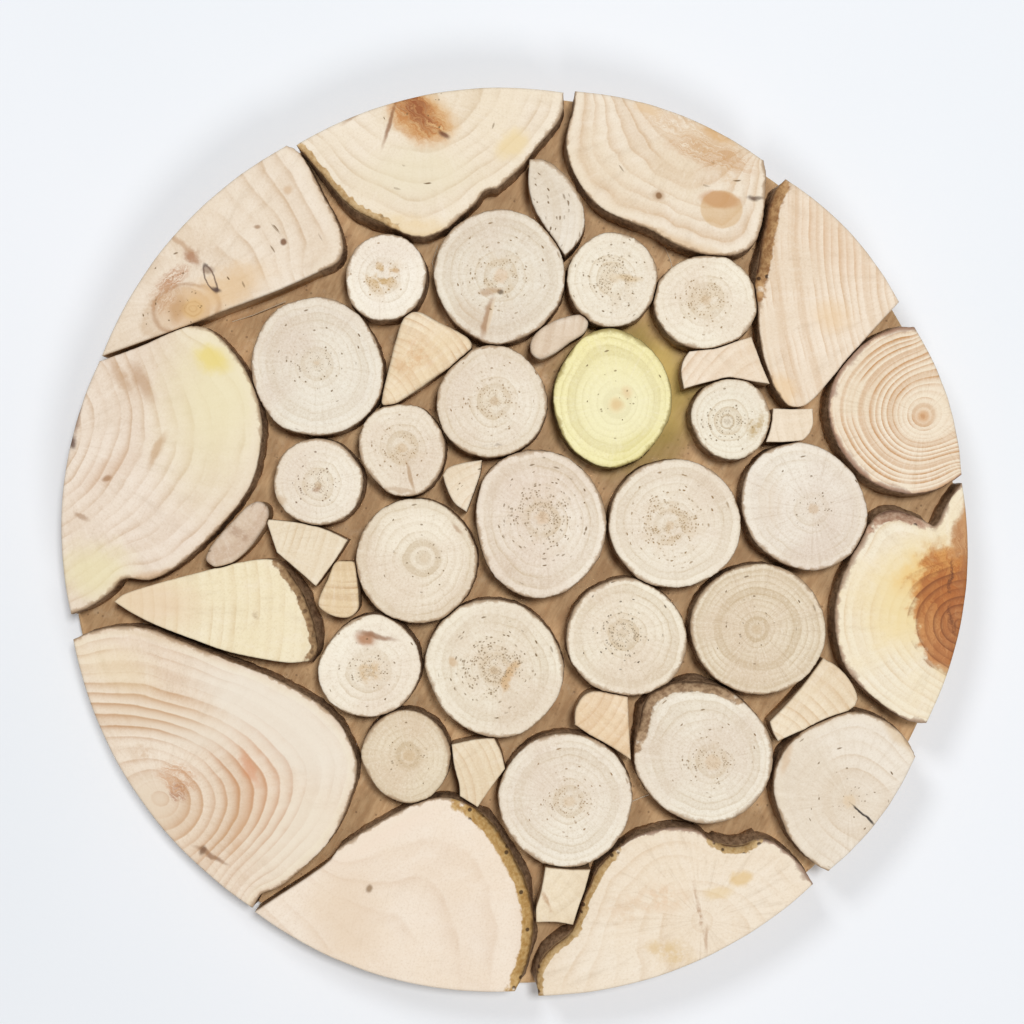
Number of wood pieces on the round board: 46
